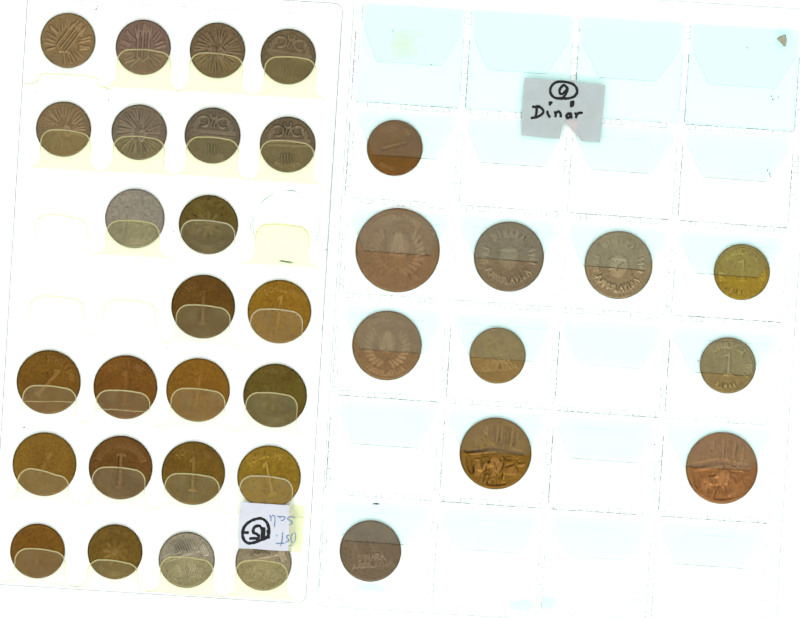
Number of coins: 35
